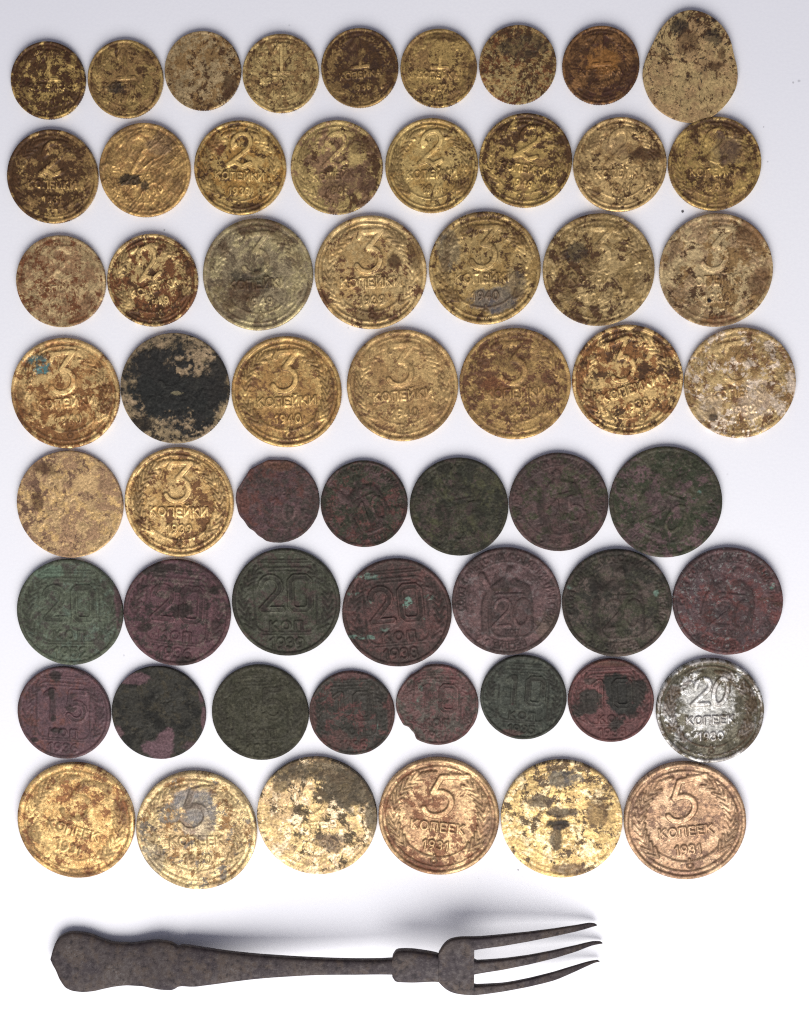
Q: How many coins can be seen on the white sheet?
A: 59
